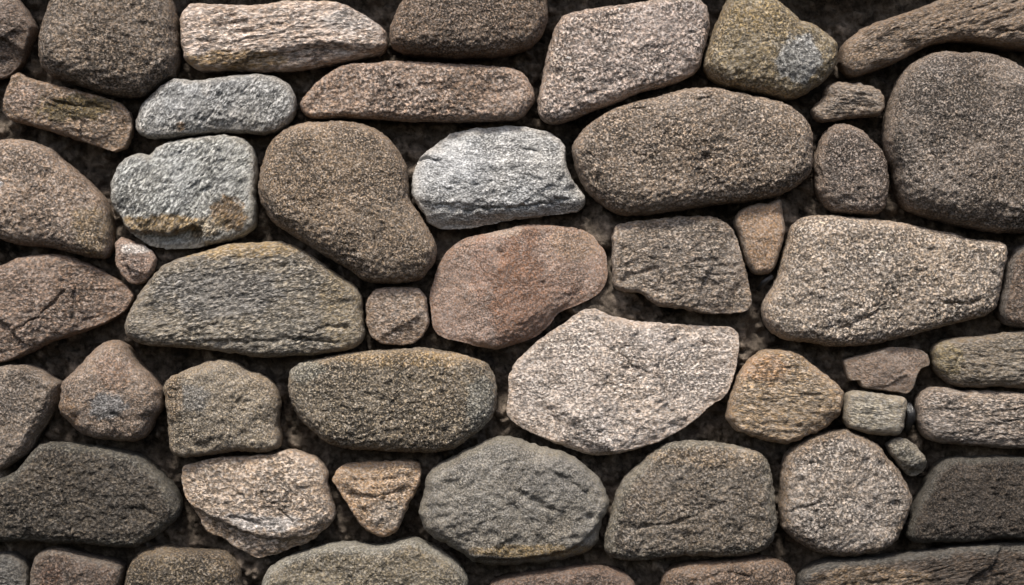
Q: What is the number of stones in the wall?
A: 52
